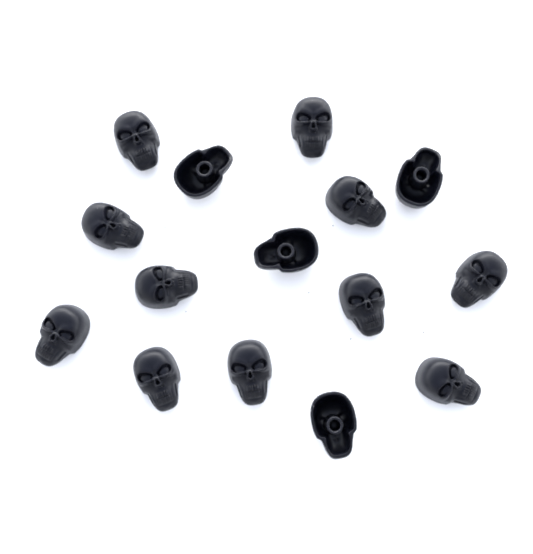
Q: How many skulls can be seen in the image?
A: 15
